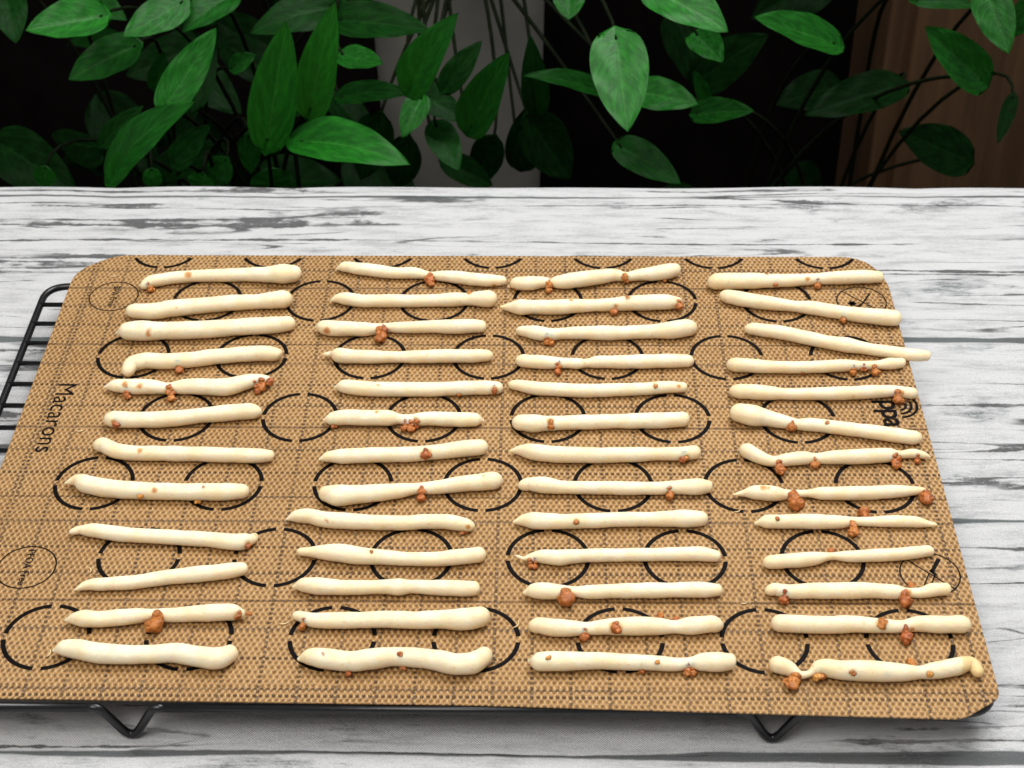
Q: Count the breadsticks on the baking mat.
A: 51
